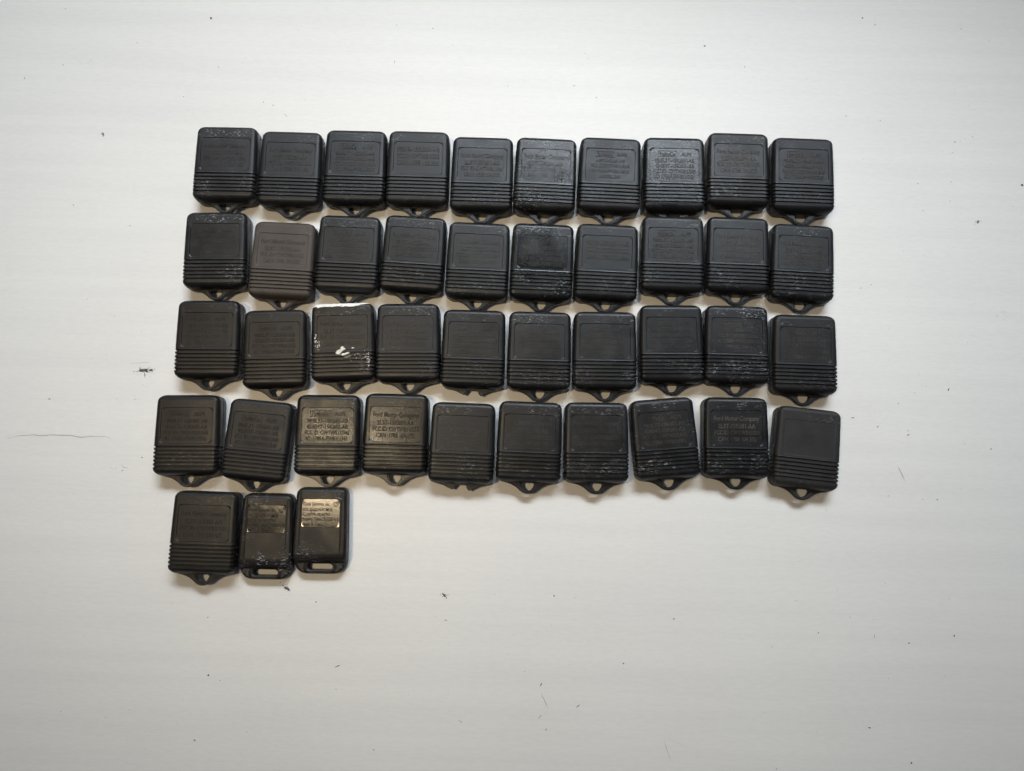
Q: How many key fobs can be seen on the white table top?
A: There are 43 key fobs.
